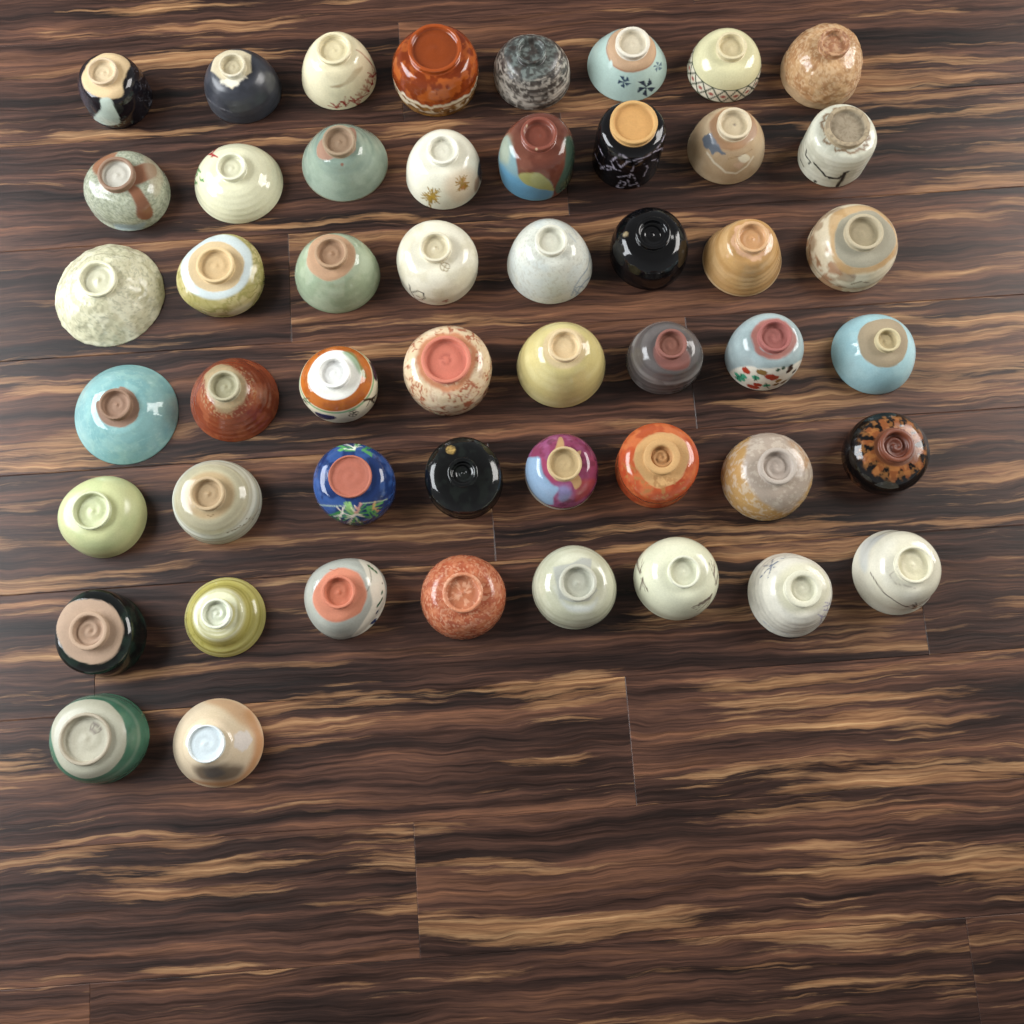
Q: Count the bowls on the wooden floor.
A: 50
